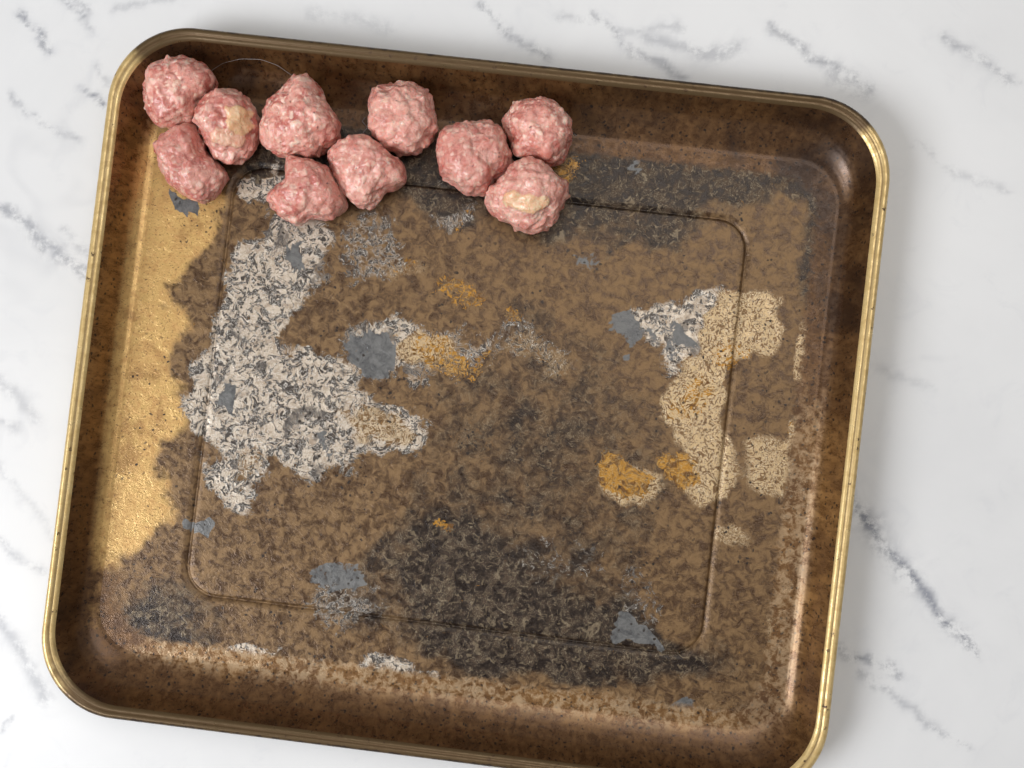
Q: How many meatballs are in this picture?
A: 10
